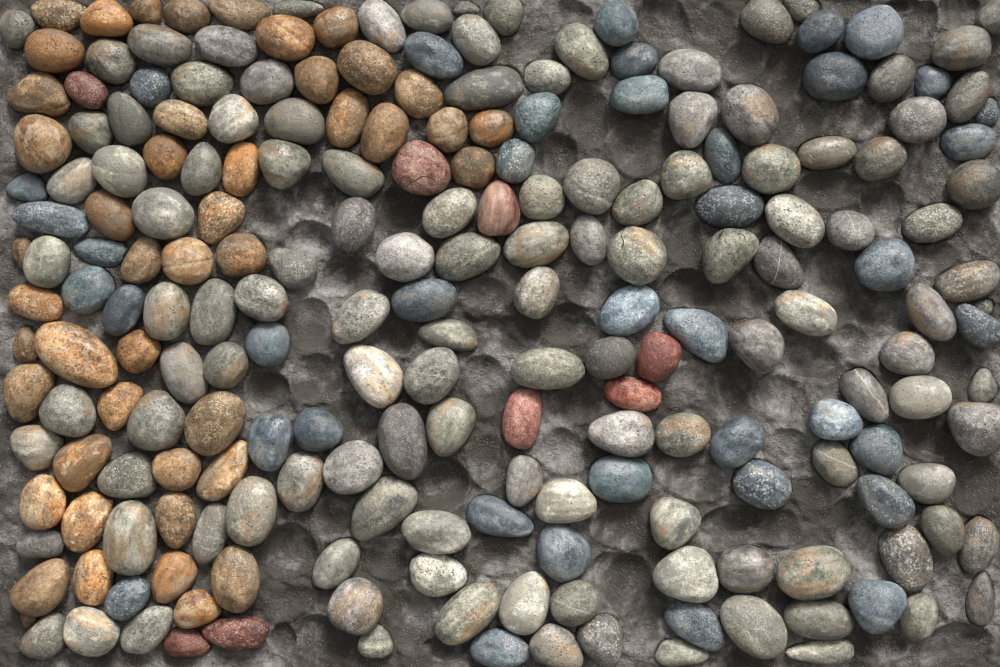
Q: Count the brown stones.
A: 46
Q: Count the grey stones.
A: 124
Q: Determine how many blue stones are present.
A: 40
